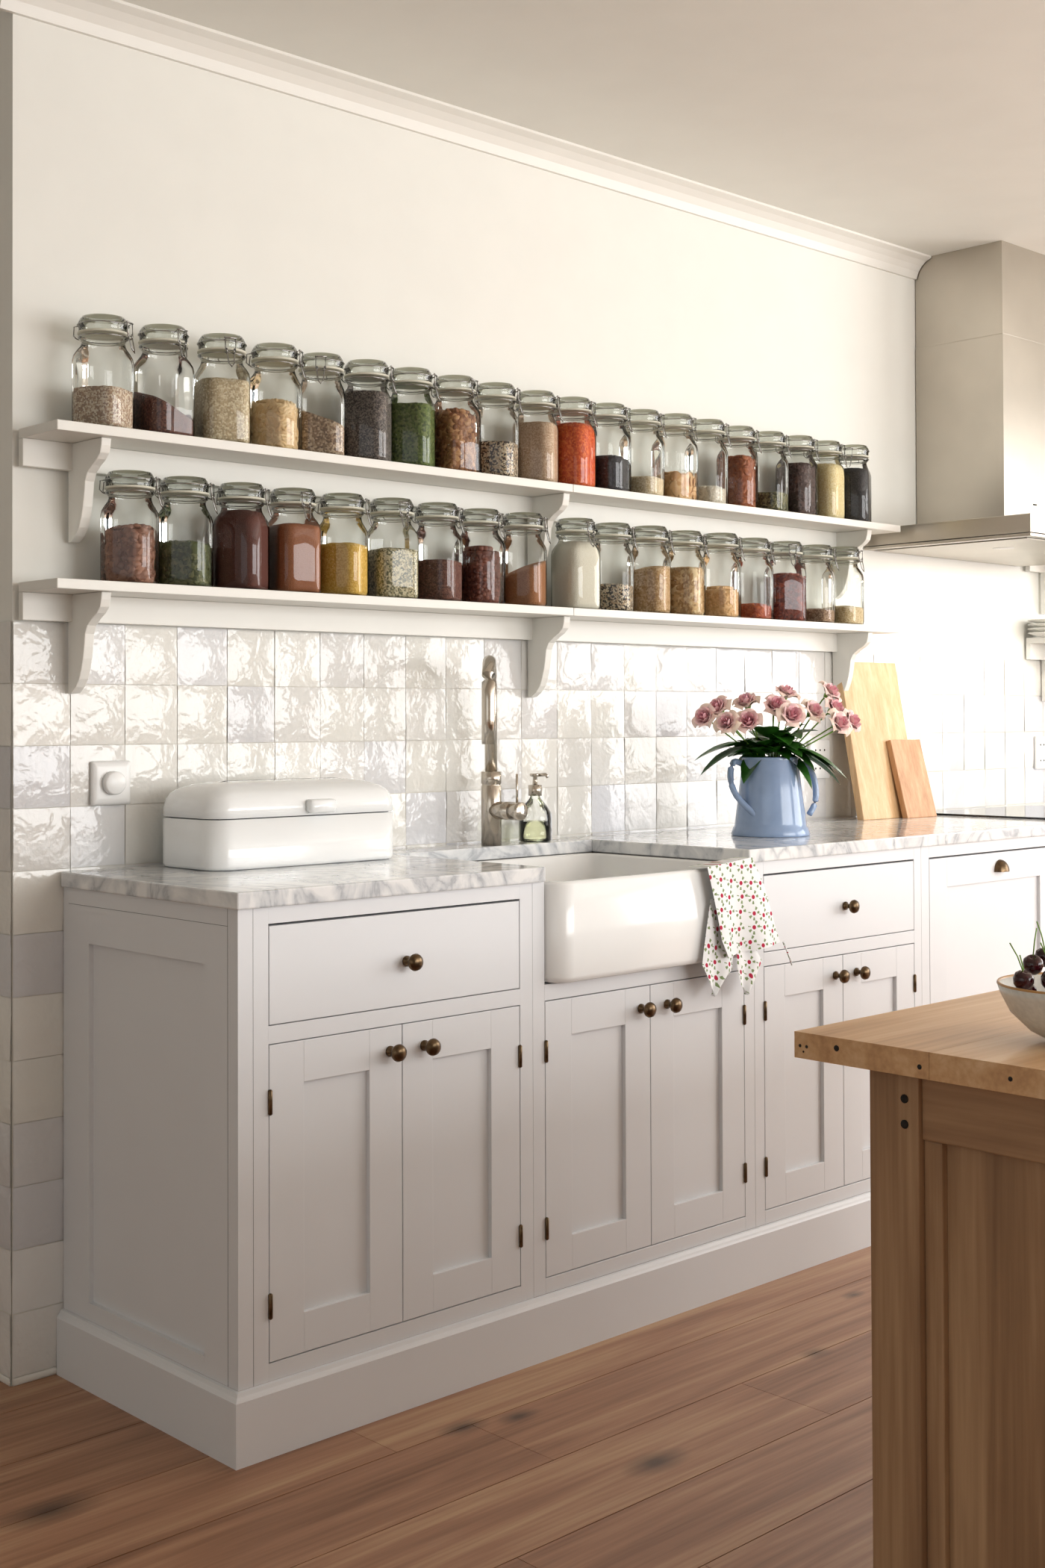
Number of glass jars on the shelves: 38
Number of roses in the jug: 13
